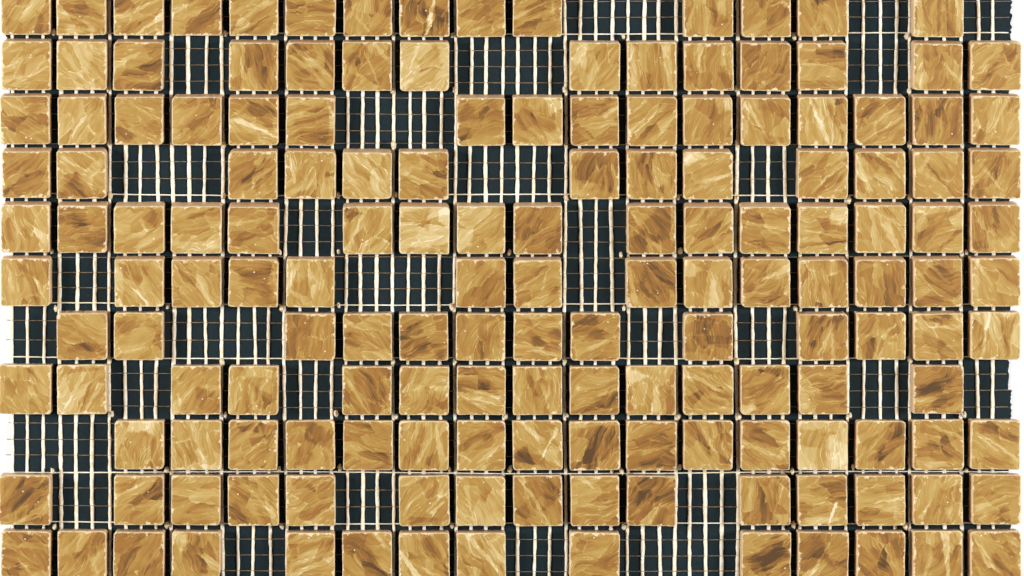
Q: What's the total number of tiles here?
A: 159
